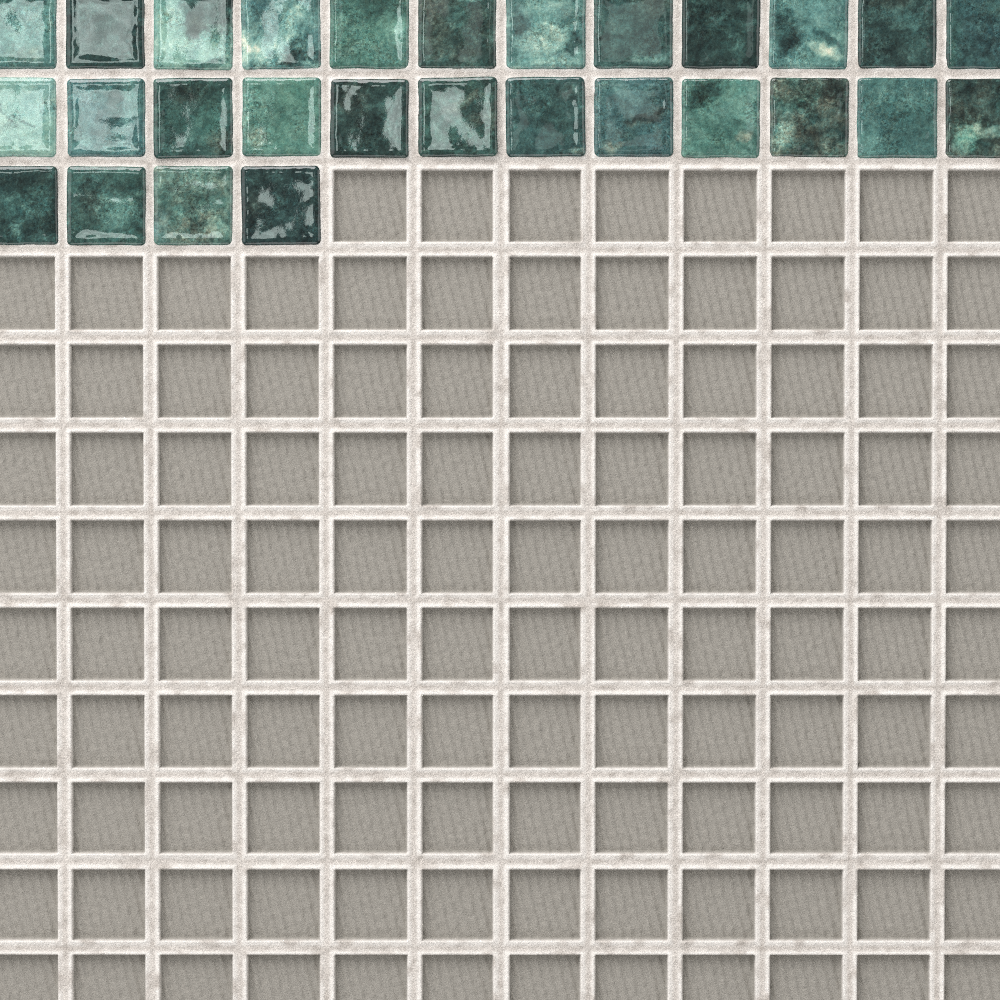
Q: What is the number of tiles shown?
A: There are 28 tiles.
